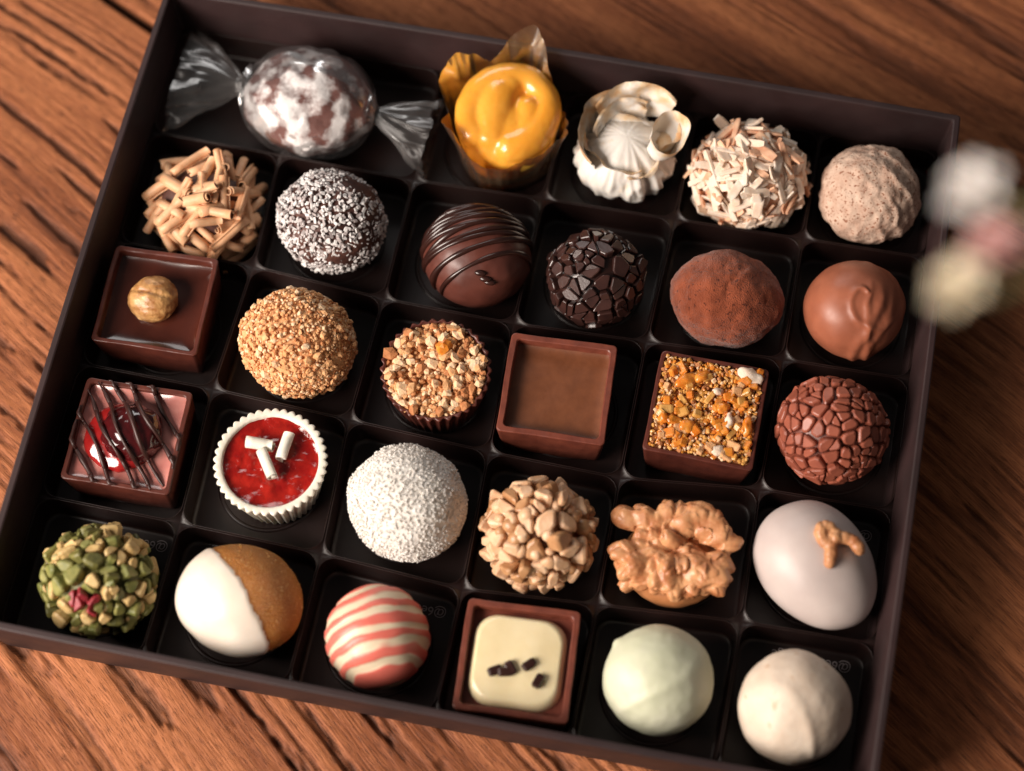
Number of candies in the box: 29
